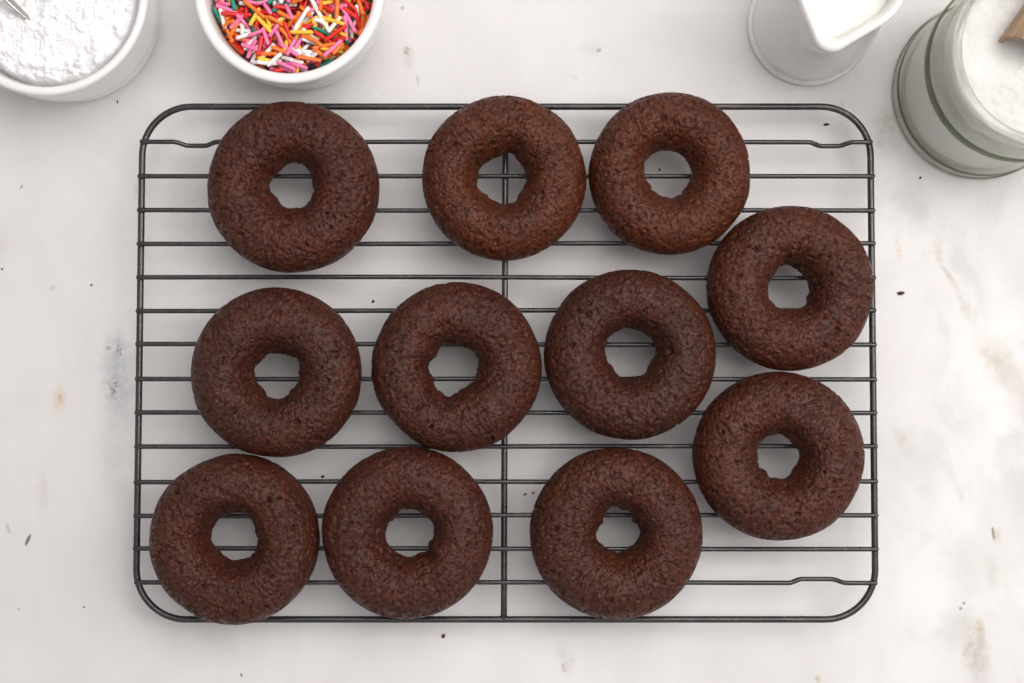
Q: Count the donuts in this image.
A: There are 11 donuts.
